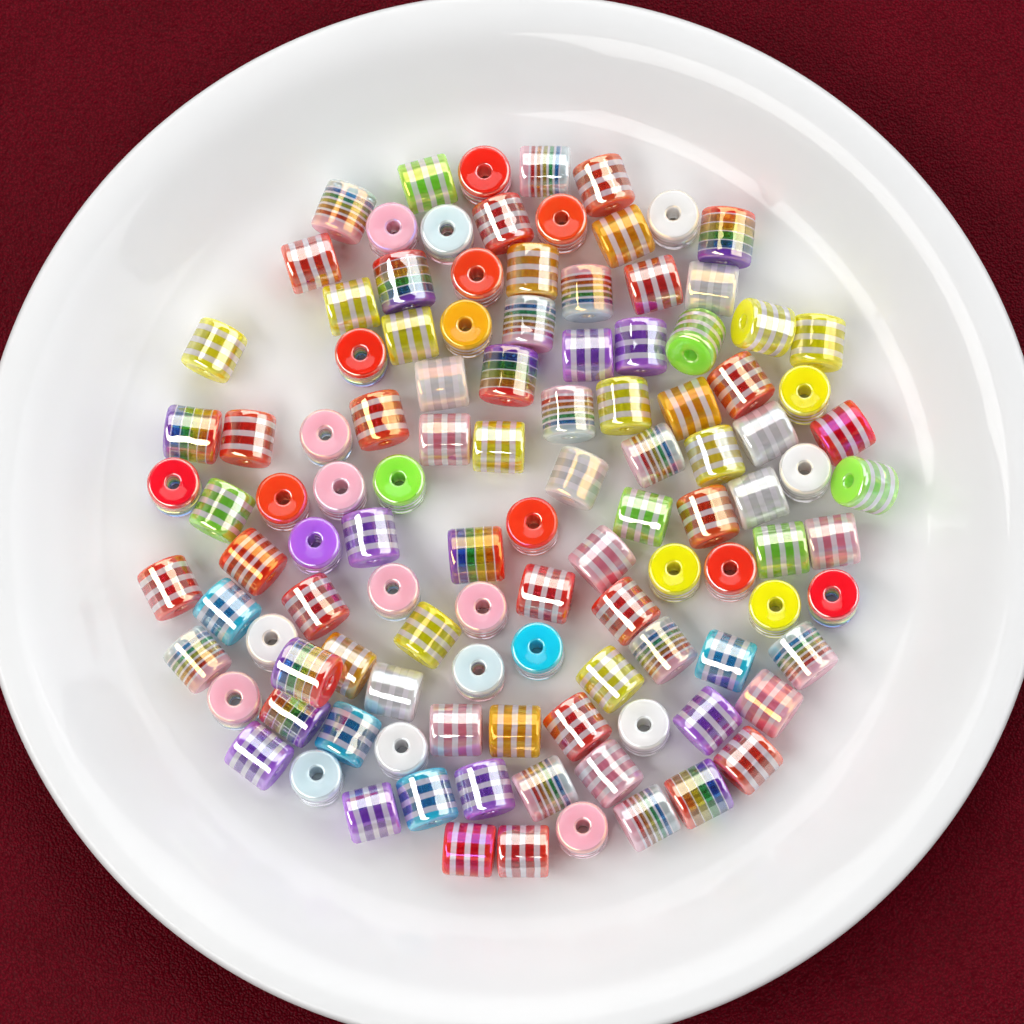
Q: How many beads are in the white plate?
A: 112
